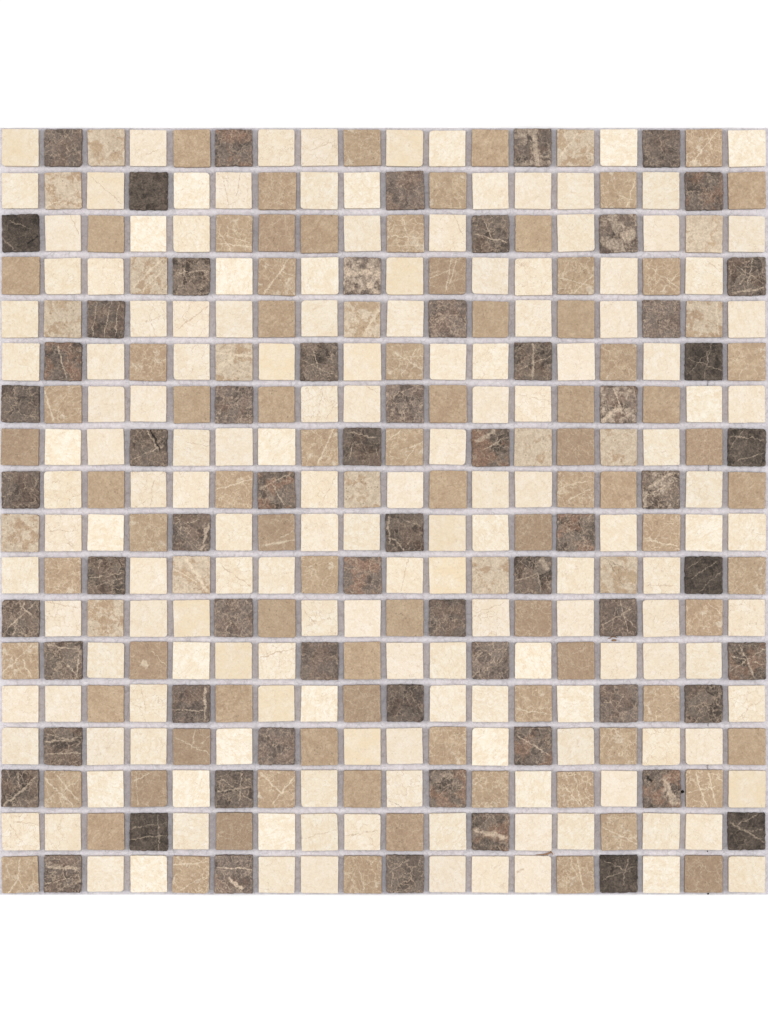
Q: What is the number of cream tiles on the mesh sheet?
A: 159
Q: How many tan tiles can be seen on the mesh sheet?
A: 101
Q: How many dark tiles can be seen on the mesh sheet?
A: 64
